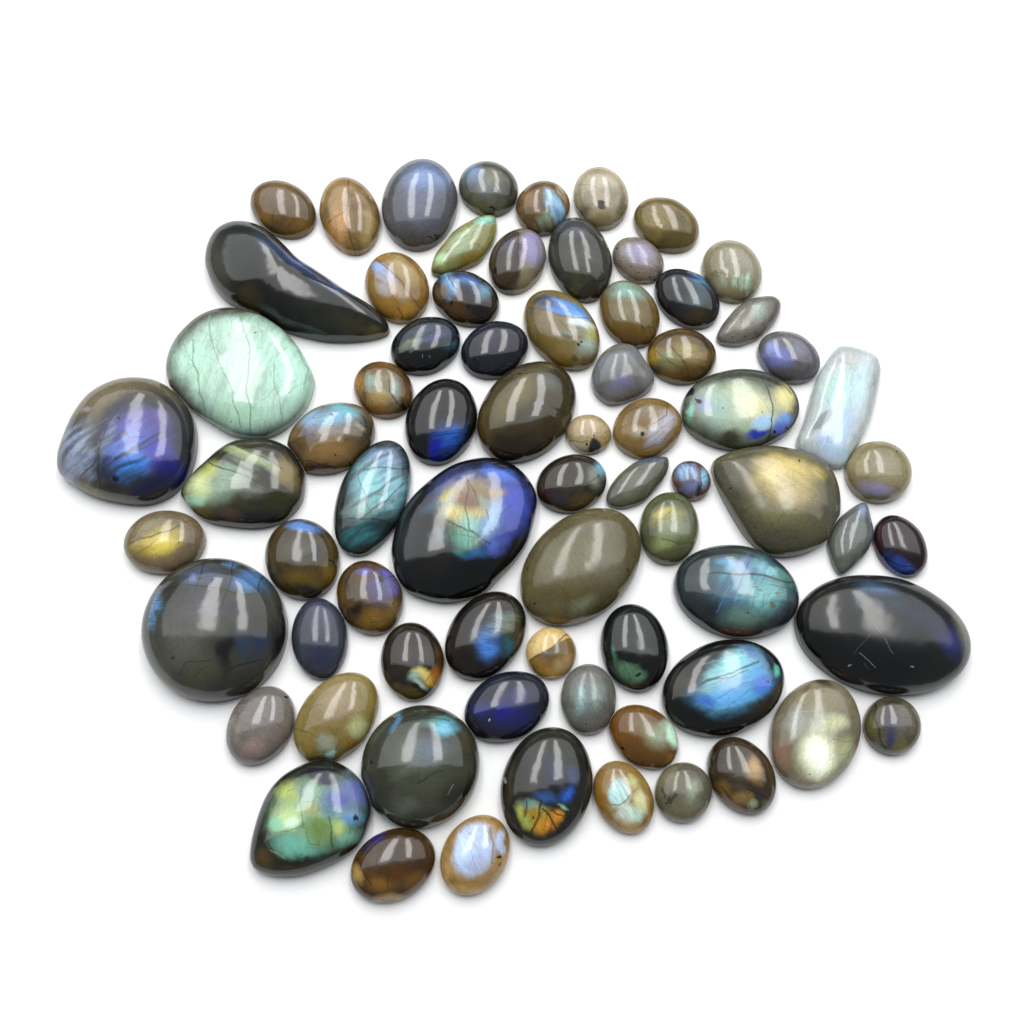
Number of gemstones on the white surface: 73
